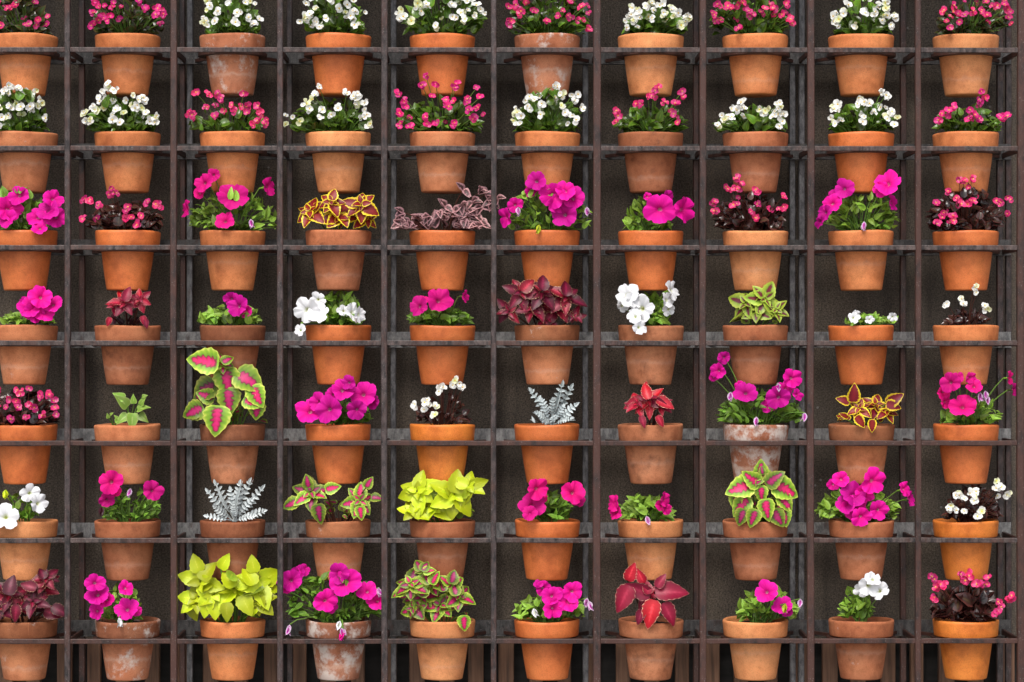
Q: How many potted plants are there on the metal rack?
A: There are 70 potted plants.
